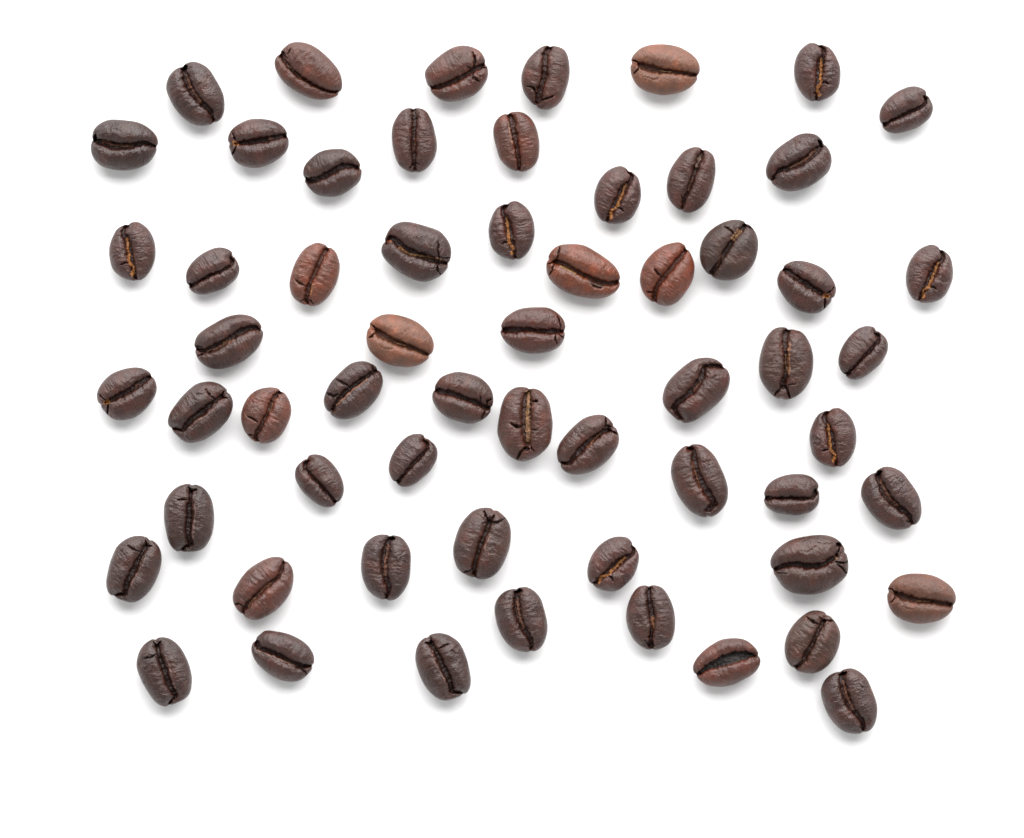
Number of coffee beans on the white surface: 60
